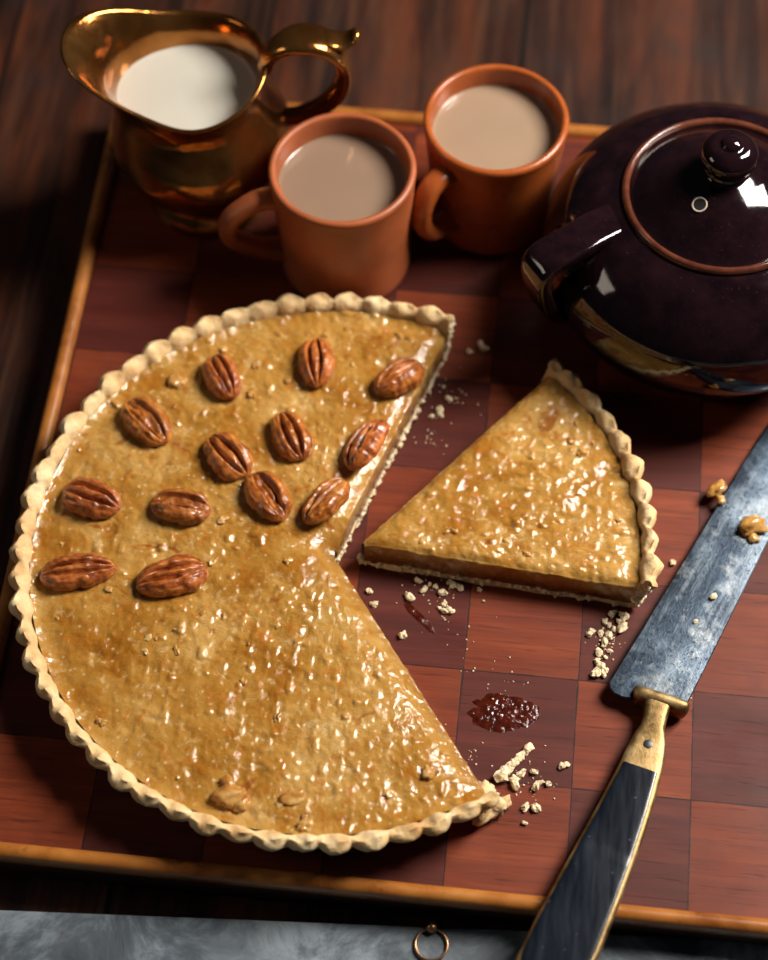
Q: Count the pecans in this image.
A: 13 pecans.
